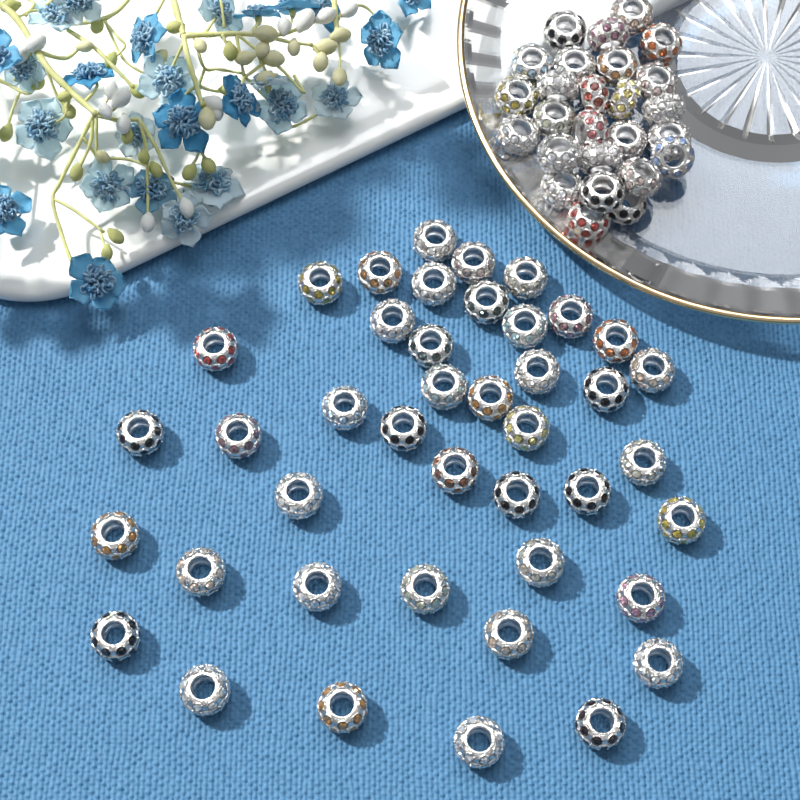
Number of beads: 68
